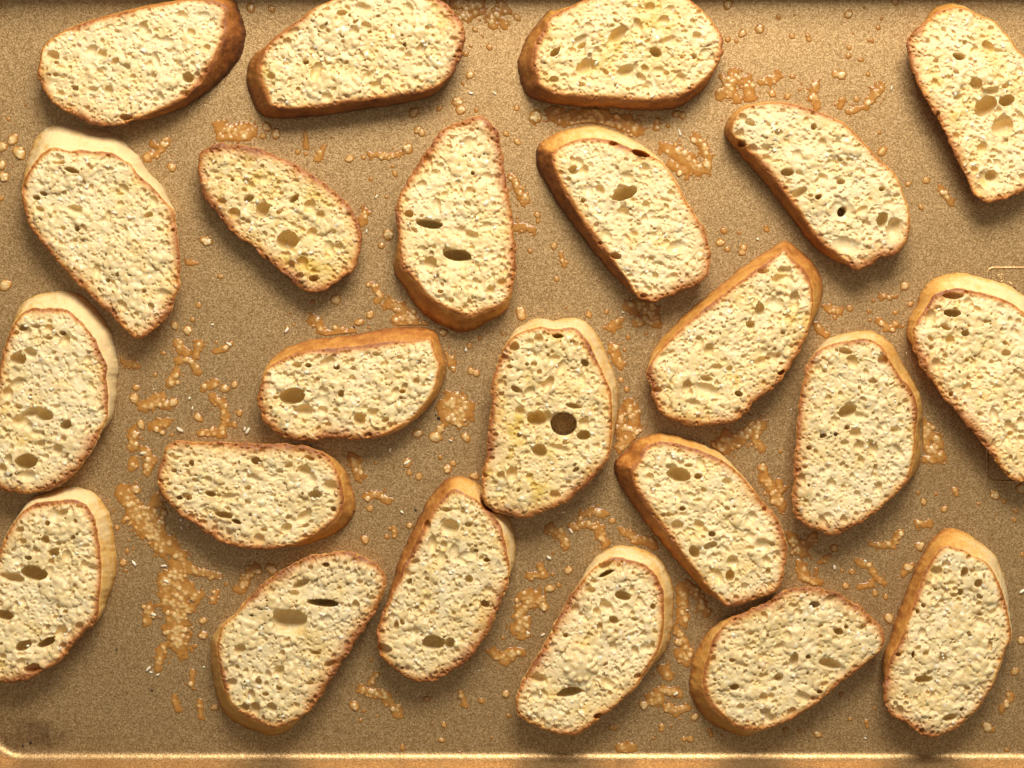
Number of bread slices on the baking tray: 23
